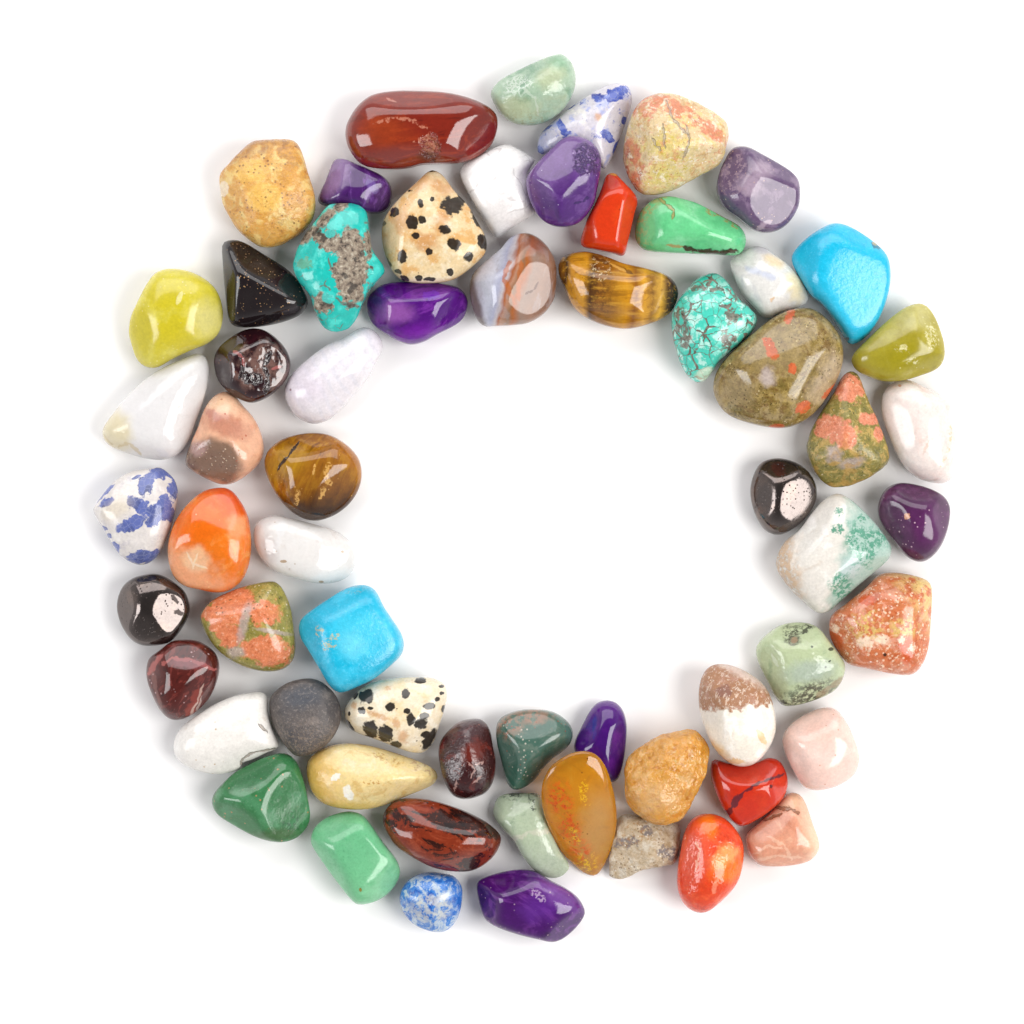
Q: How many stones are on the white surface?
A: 63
